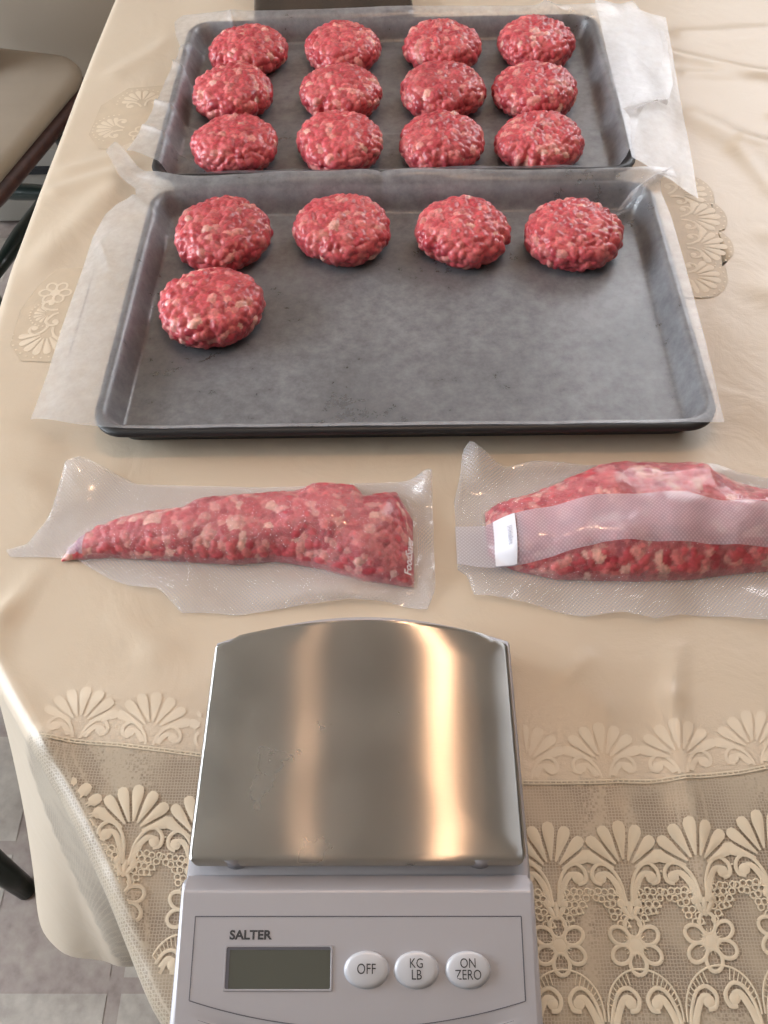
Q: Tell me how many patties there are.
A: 17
